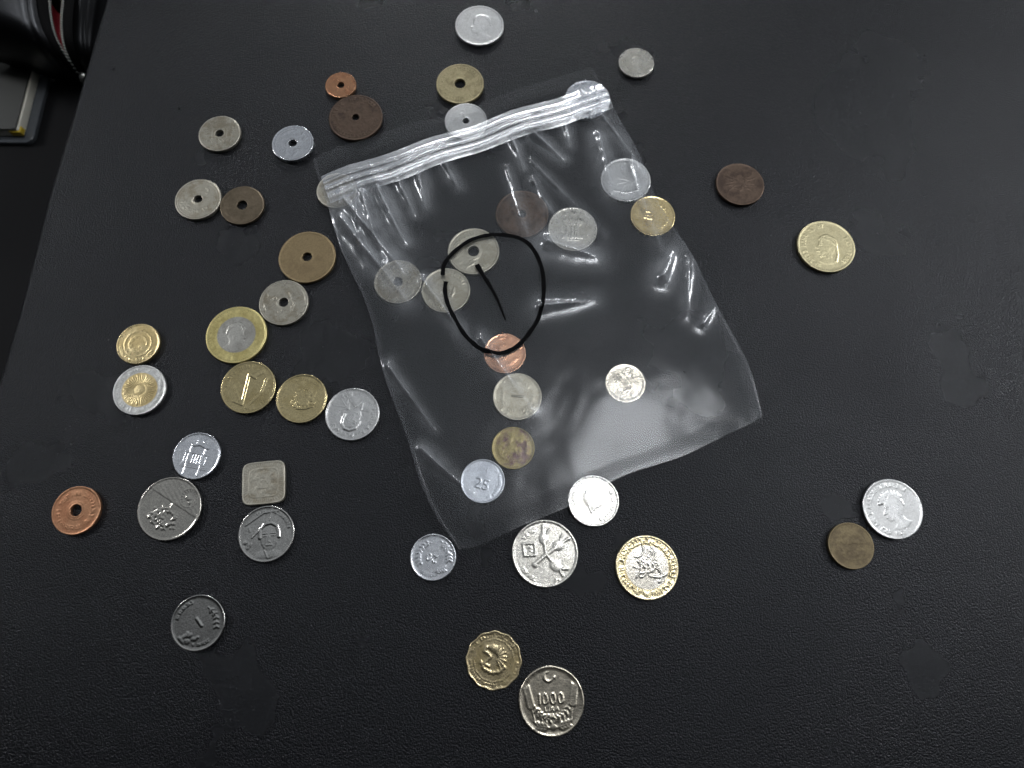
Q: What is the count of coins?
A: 48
